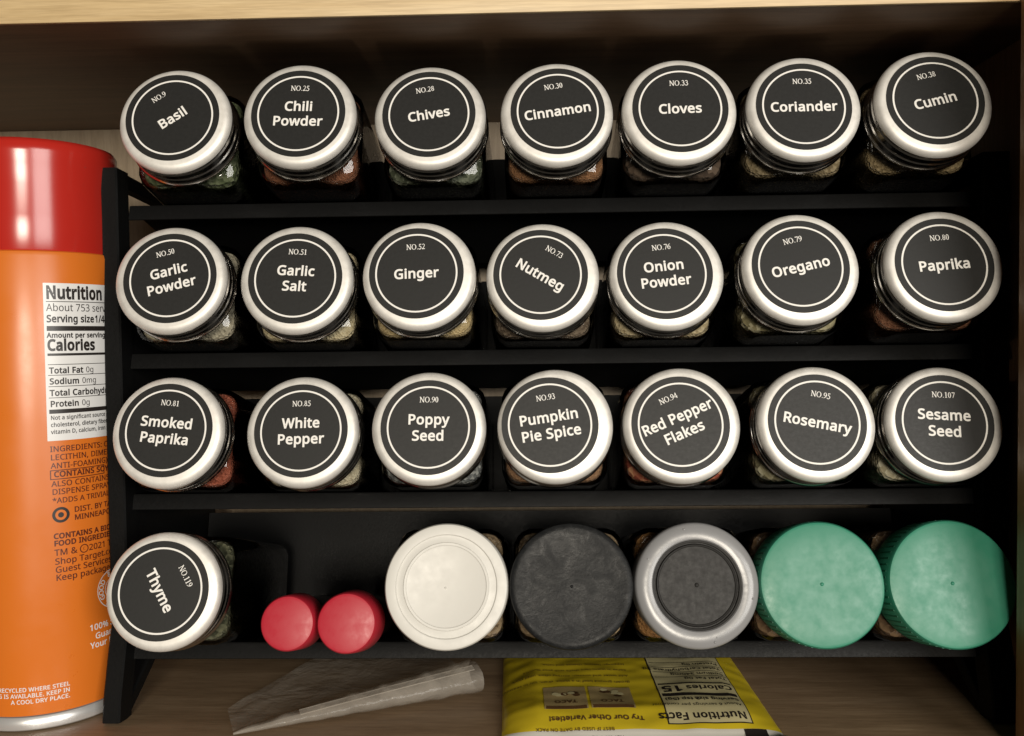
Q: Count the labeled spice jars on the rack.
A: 22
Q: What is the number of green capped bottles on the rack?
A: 2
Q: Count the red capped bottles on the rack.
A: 2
